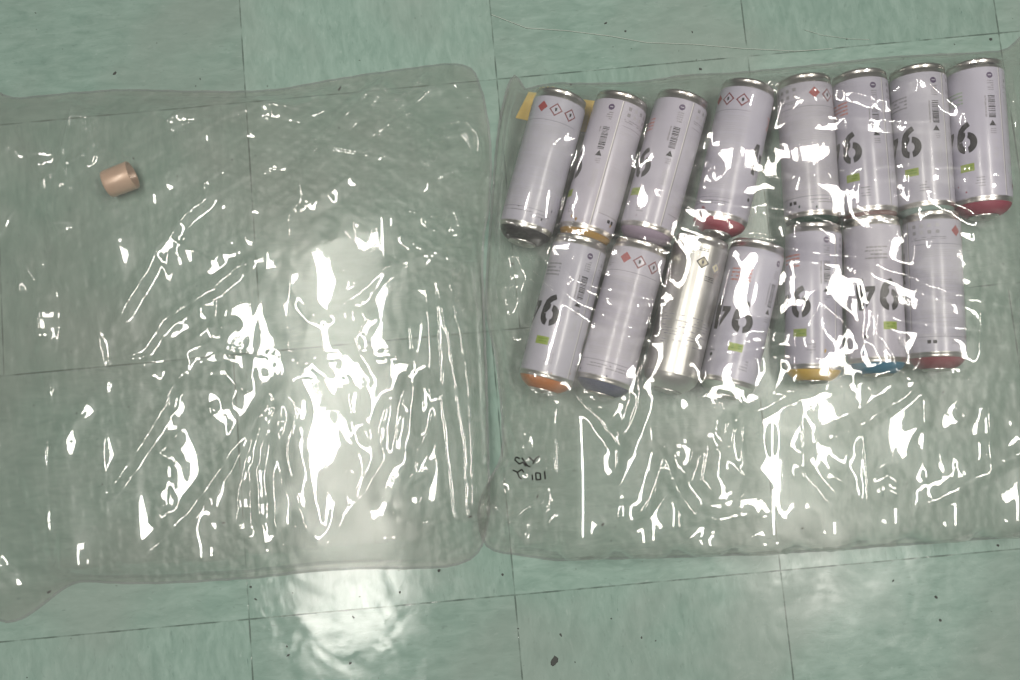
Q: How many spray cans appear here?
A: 15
